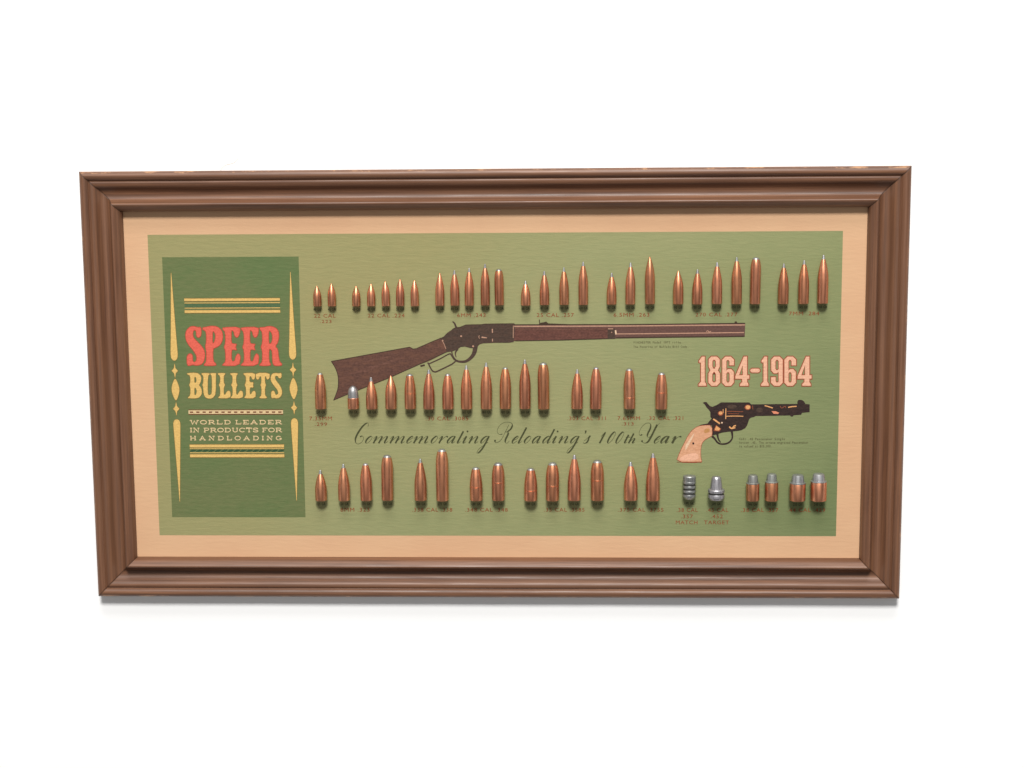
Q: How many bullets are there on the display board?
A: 63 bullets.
